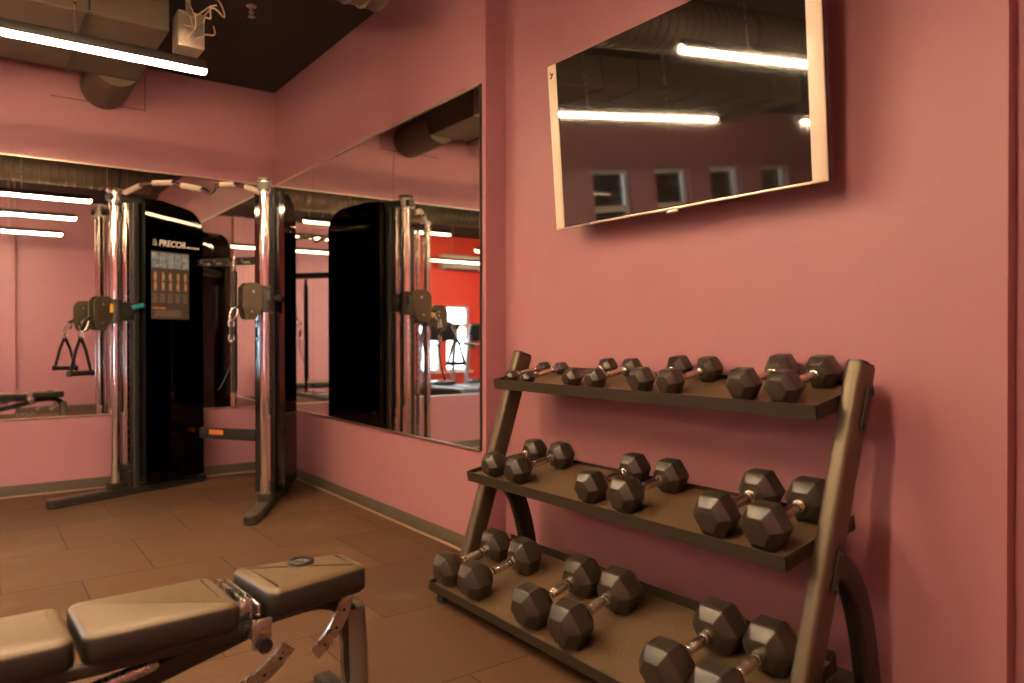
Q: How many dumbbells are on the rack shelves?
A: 20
